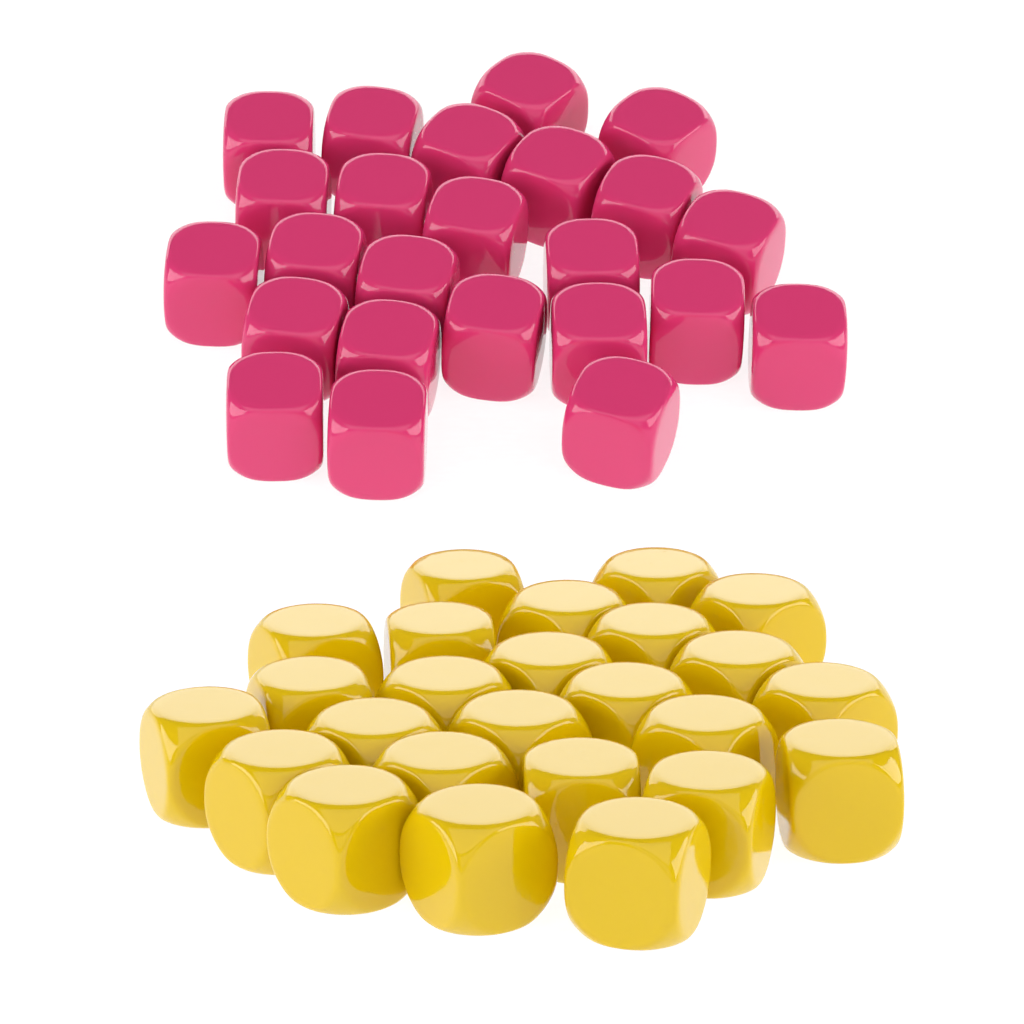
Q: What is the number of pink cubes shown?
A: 24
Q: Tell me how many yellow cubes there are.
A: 25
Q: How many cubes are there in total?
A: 49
